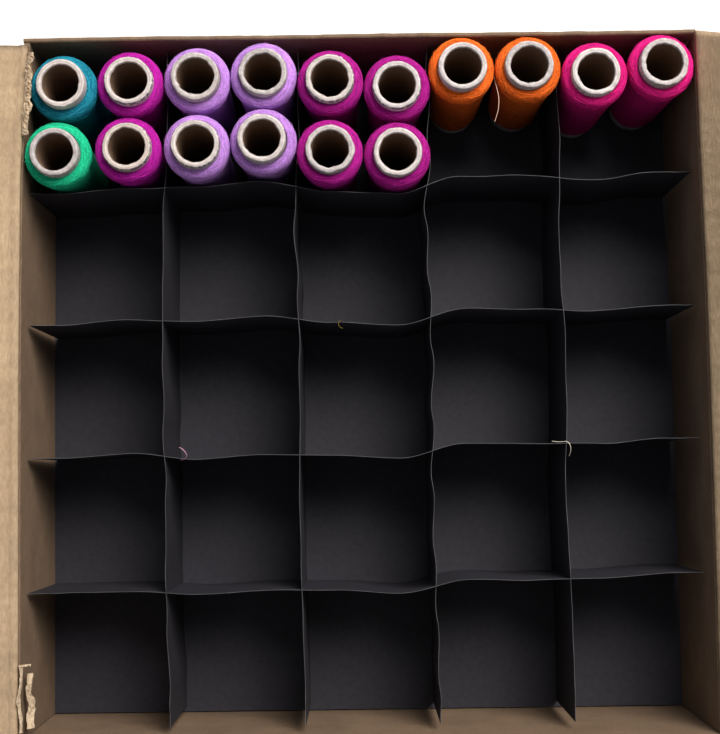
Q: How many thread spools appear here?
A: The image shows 16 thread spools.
